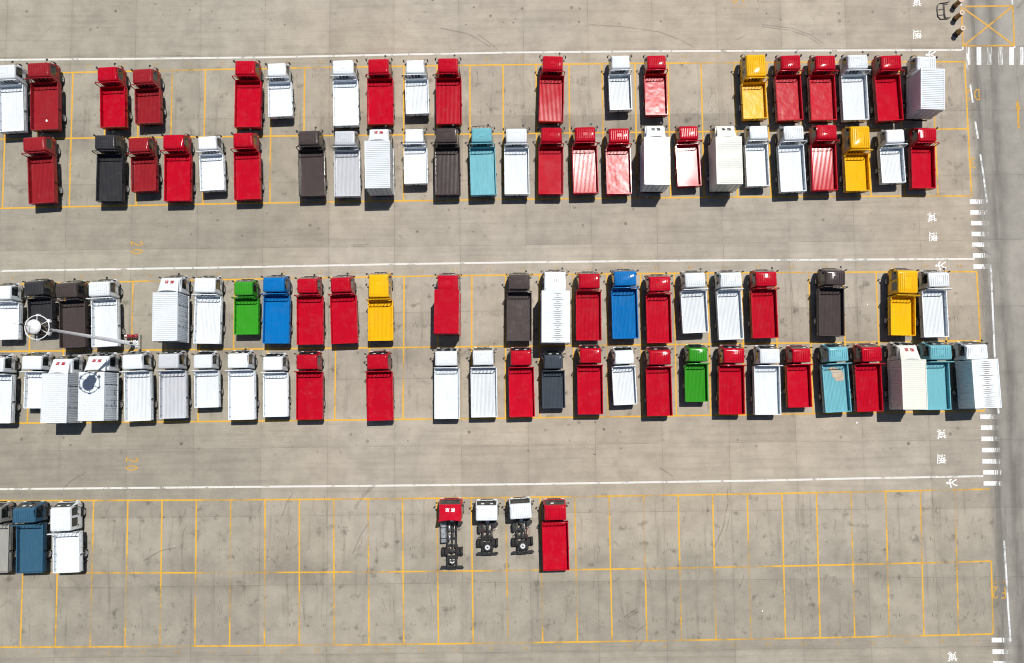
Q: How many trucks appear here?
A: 101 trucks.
